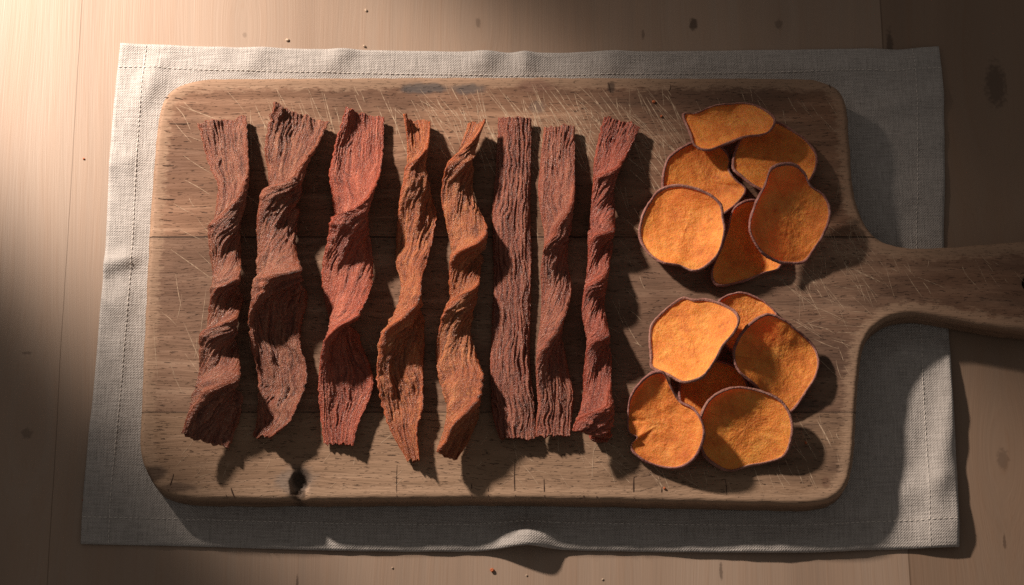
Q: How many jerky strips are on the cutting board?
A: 8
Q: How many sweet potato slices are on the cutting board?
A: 12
